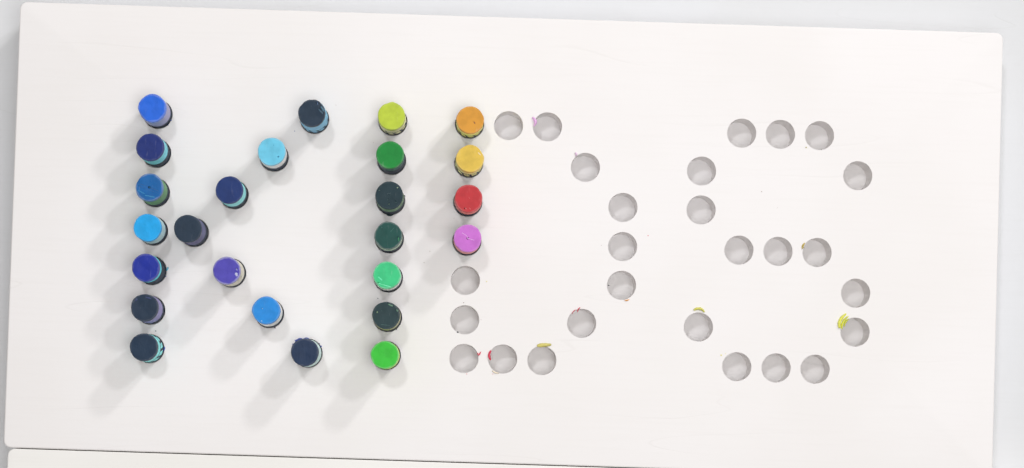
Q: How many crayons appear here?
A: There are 25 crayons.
